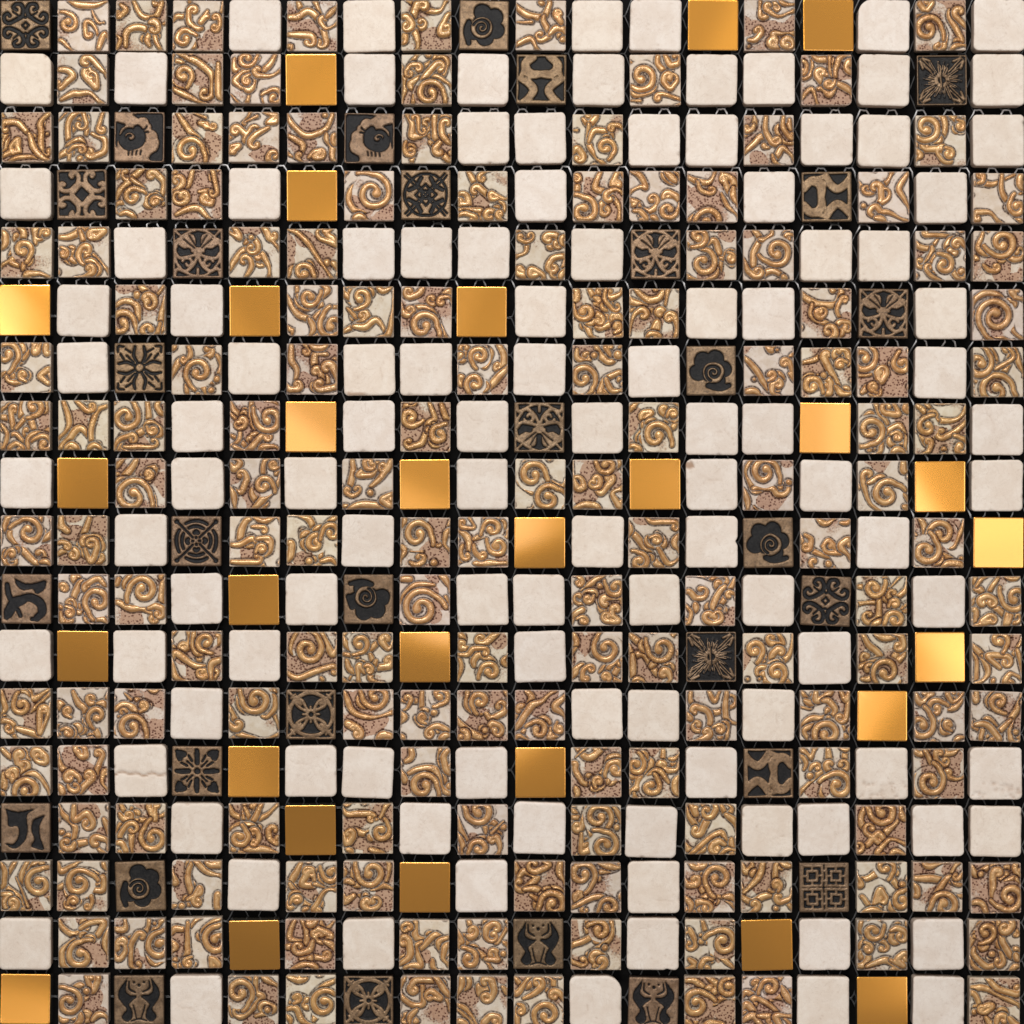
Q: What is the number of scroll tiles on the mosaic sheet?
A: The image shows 156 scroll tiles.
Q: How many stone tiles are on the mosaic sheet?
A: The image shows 109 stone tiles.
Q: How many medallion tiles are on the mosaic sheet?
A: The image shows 31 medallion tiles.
